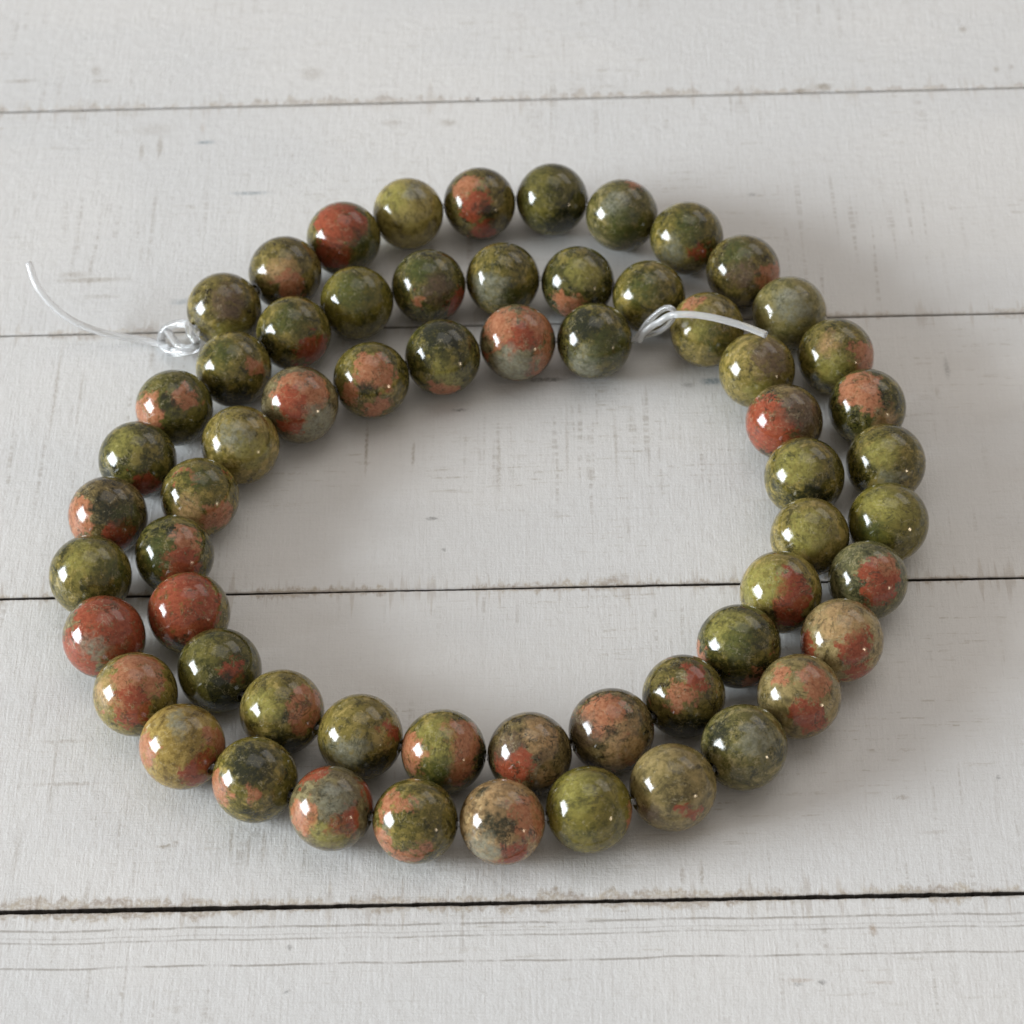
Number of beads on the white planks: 61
